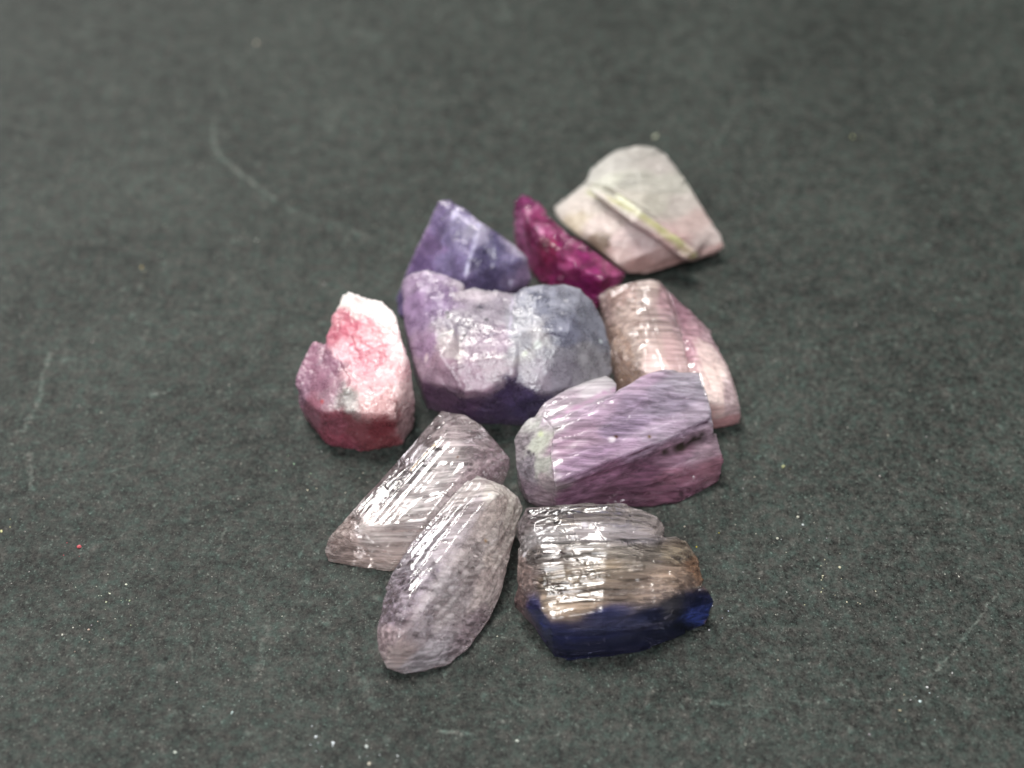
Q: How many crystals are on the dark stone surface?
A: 10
